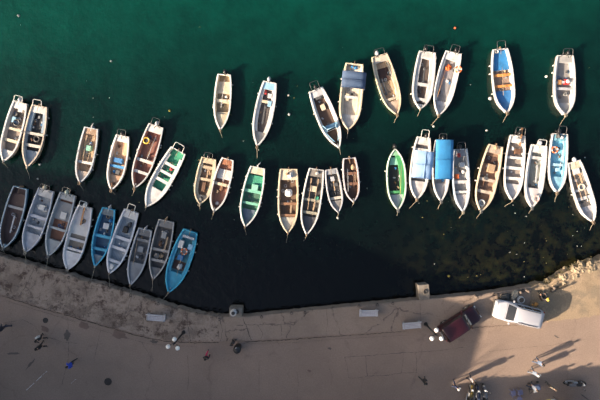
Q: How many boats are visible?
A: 40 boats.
